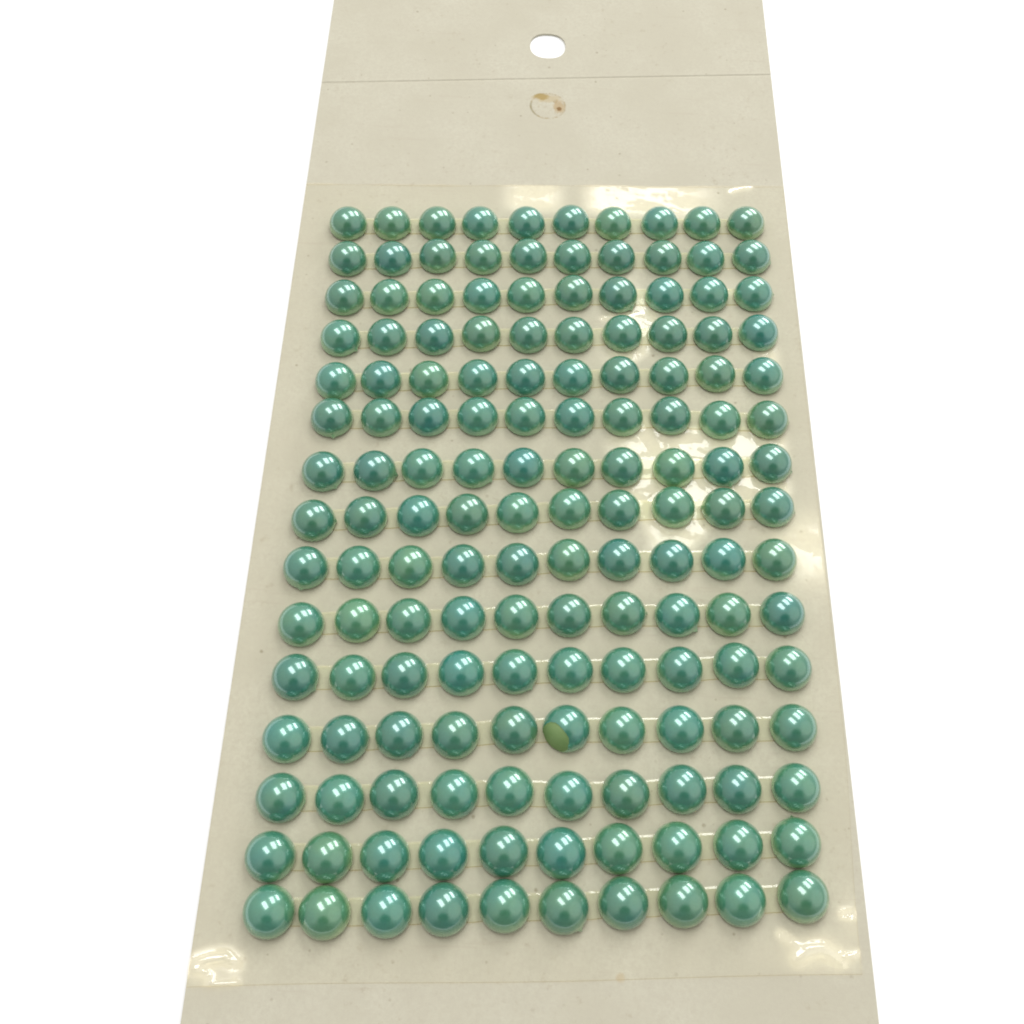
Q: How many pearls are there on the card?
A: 150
